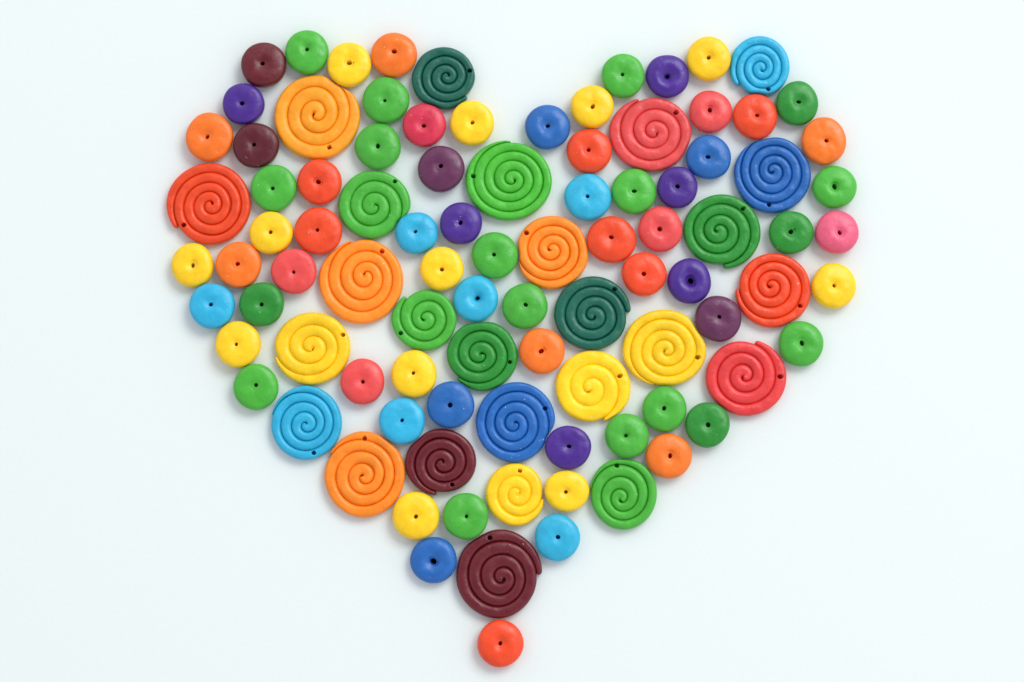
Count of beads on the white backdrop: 69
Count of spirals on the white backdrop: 26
